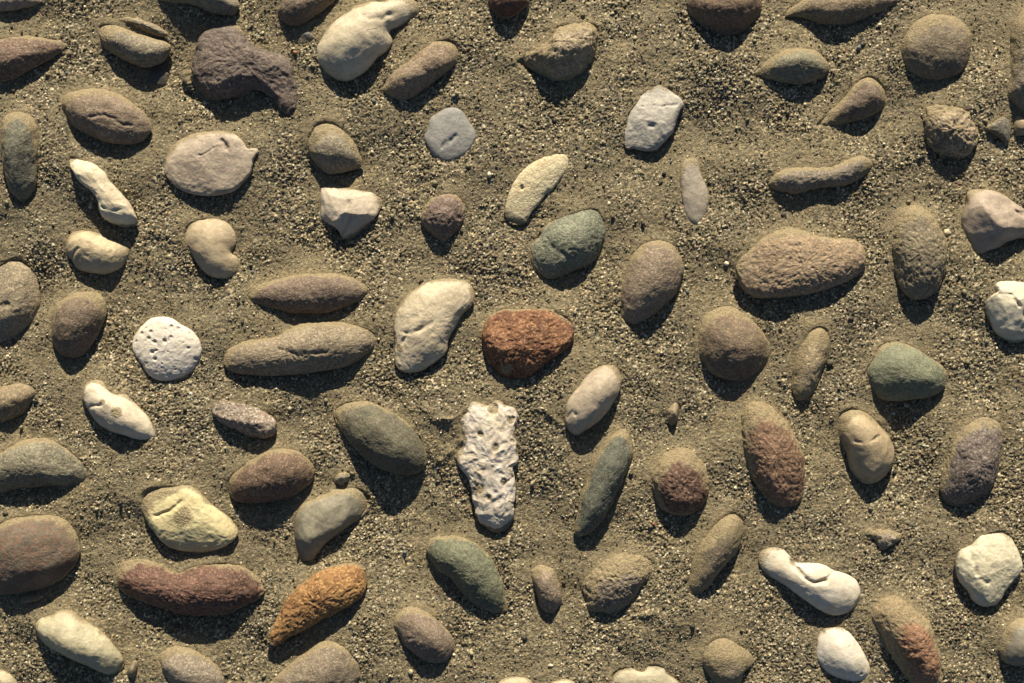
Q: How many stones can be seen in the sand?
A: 93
